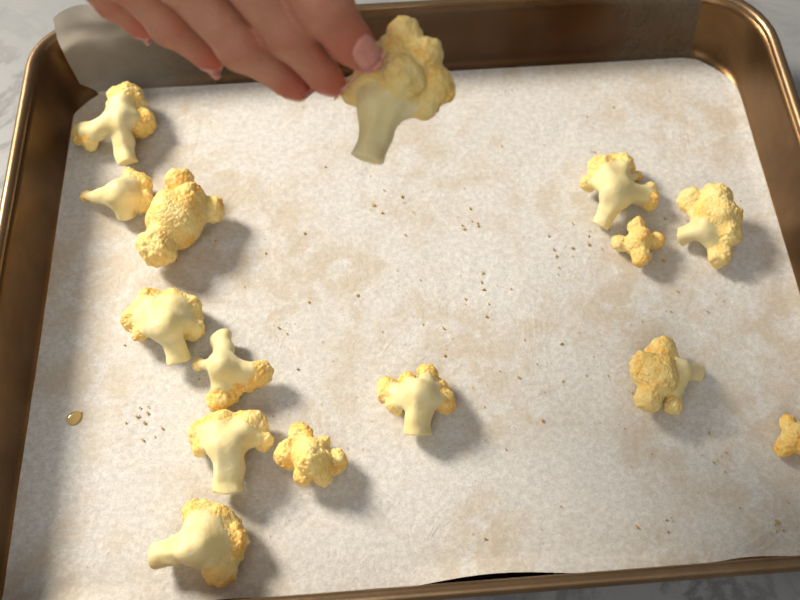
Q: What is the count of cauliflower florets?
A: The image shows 15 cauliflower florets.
